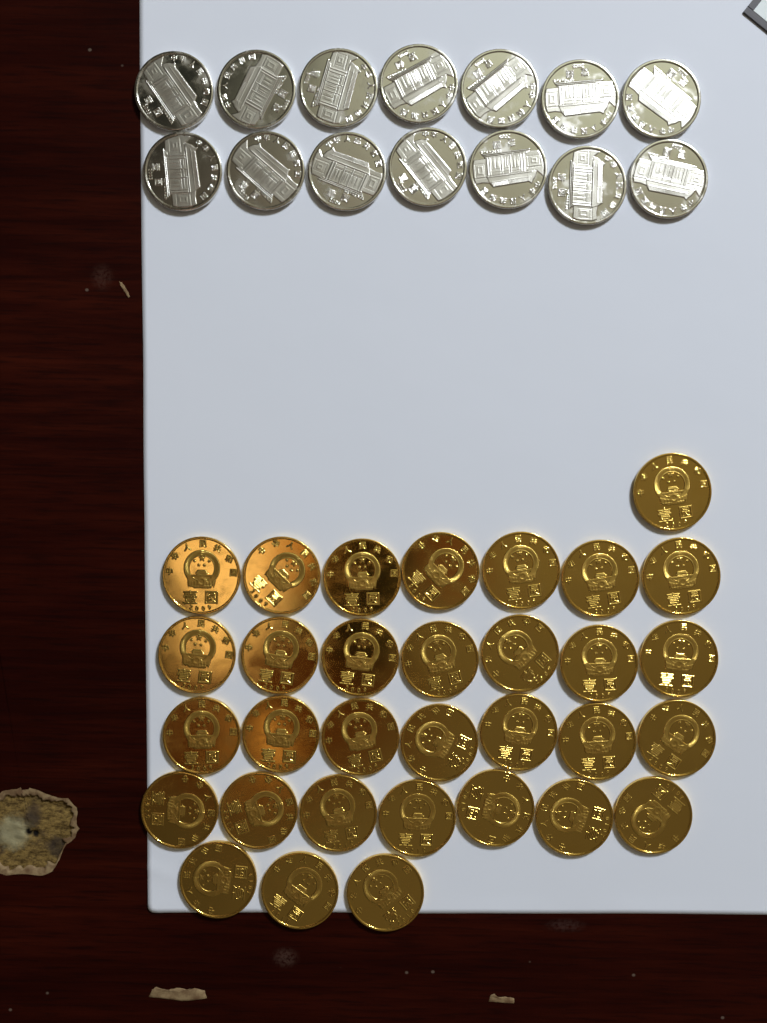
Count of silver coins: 14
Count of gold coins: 32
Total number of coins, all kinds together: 46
